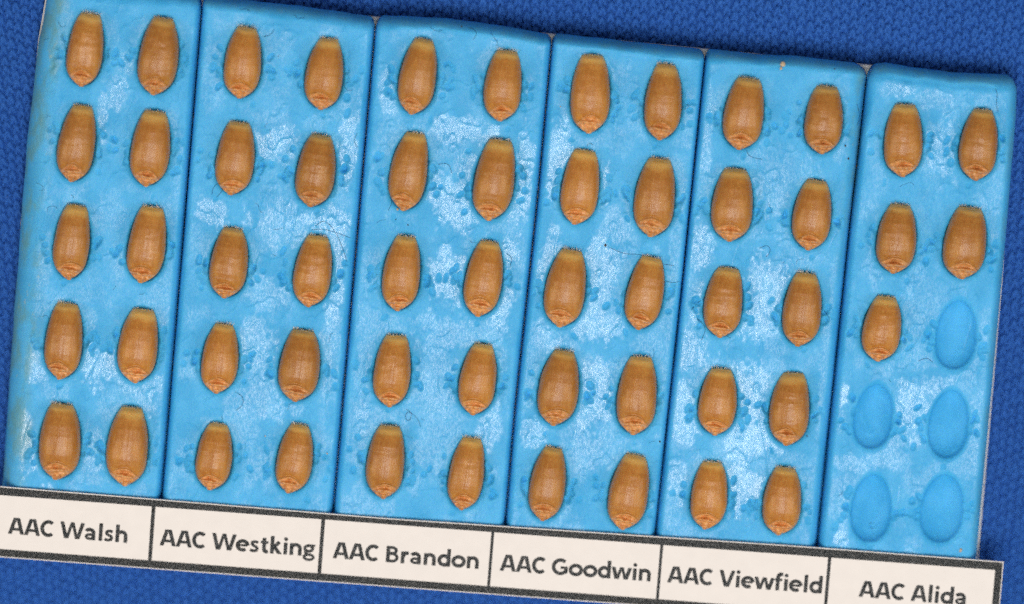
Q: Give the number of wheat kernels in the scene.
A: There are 55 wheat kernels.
